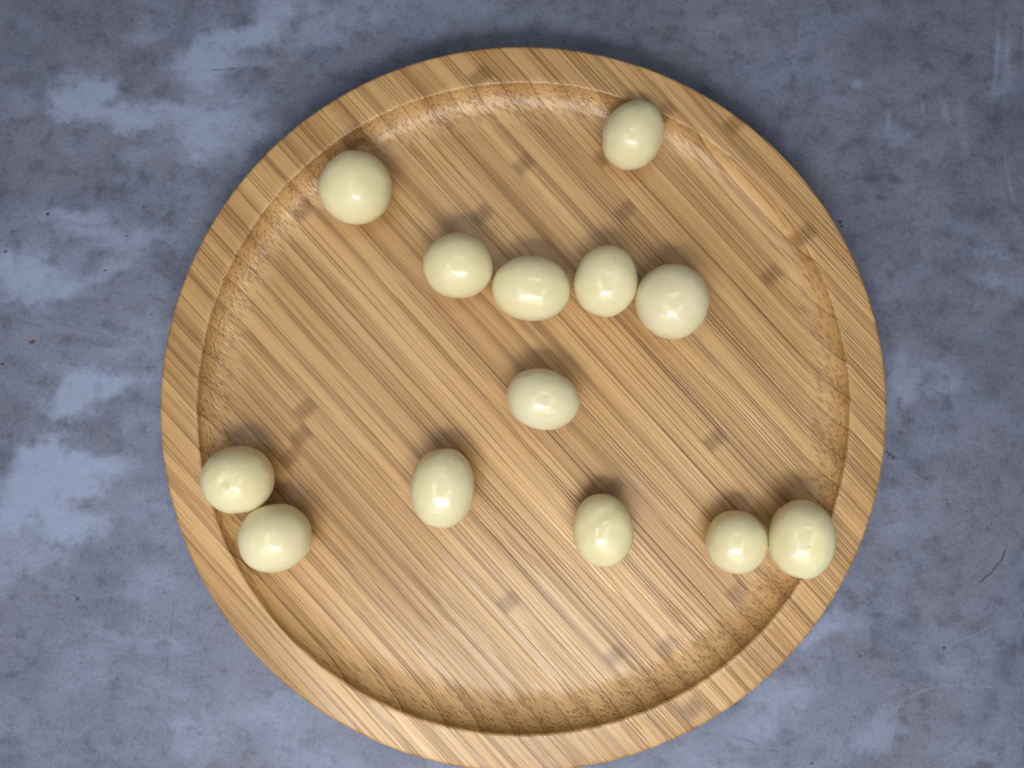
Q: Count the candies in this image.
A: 13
